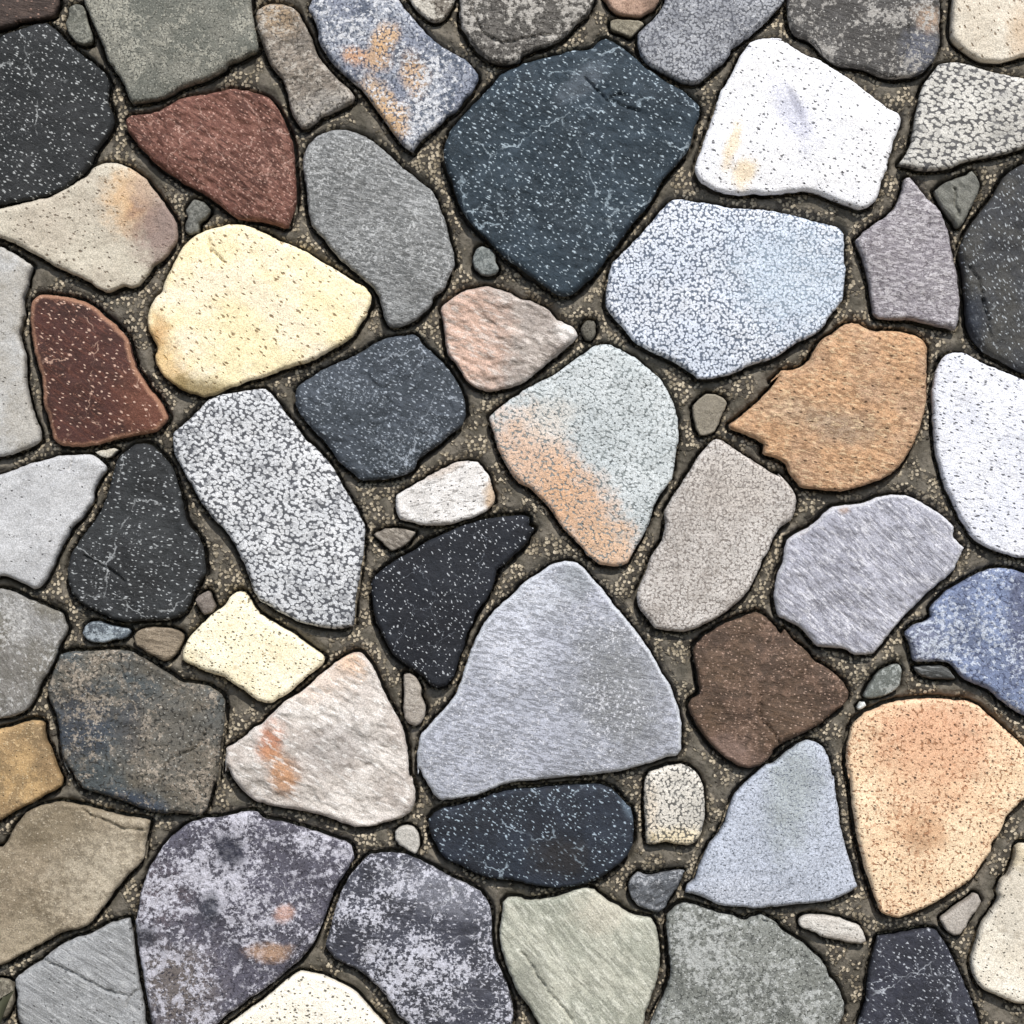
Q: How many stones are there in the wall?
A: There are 77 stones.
